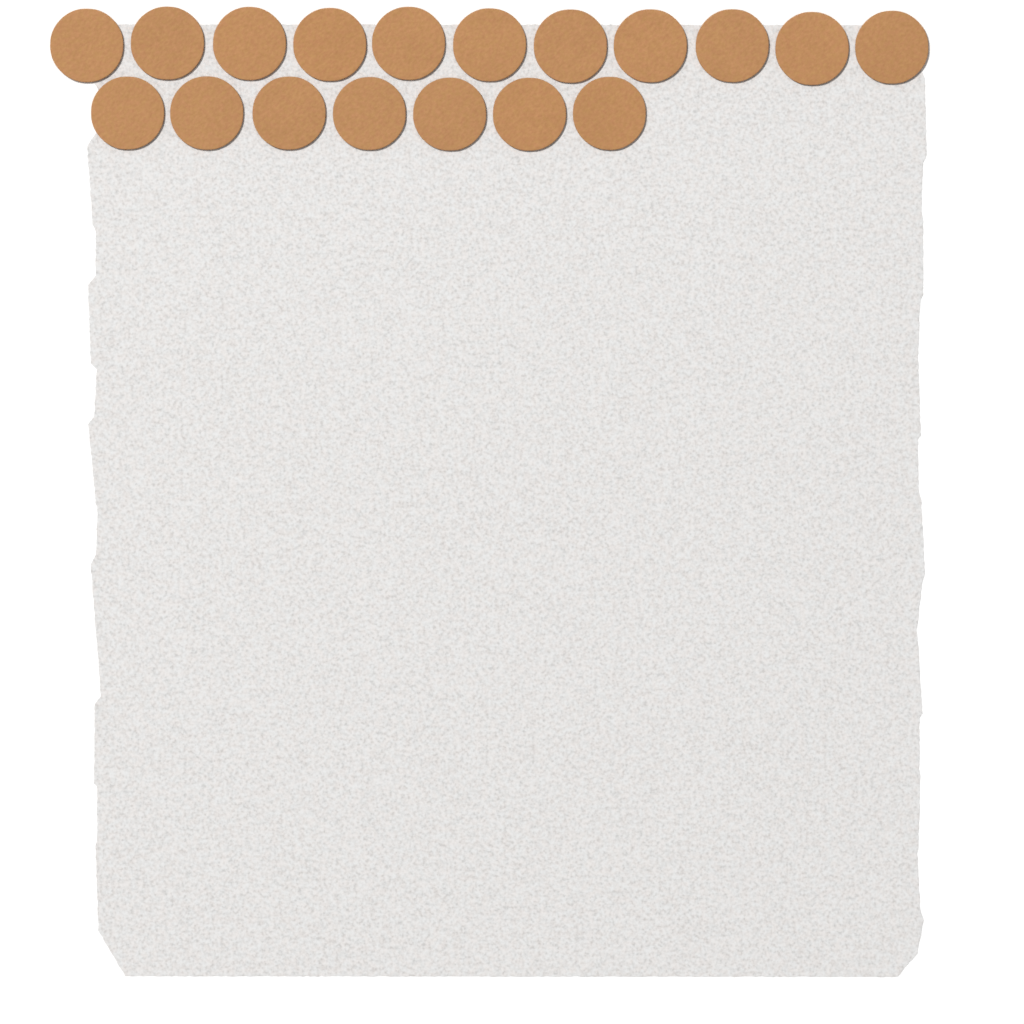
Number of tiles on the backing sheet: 18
